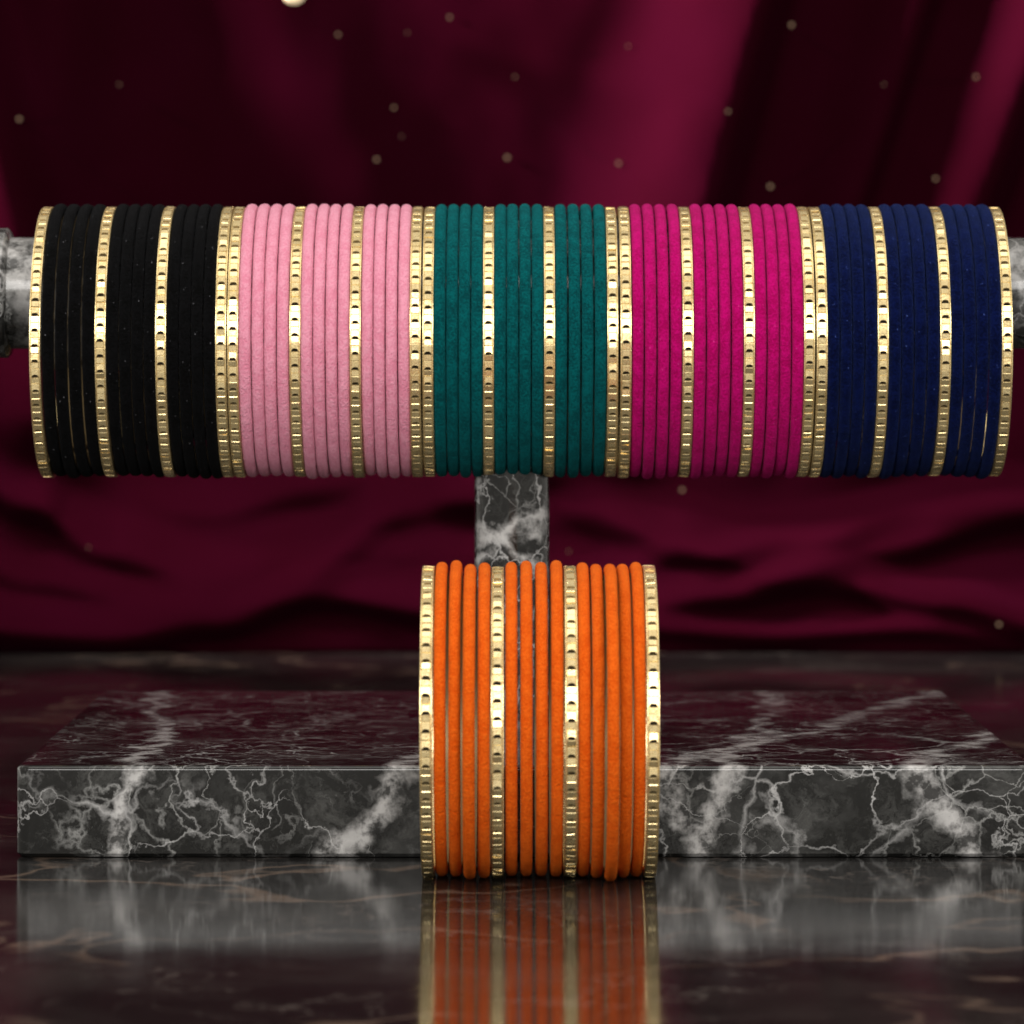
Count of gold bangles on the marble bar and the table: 24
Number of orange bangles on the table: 13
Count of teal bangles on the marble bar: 12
